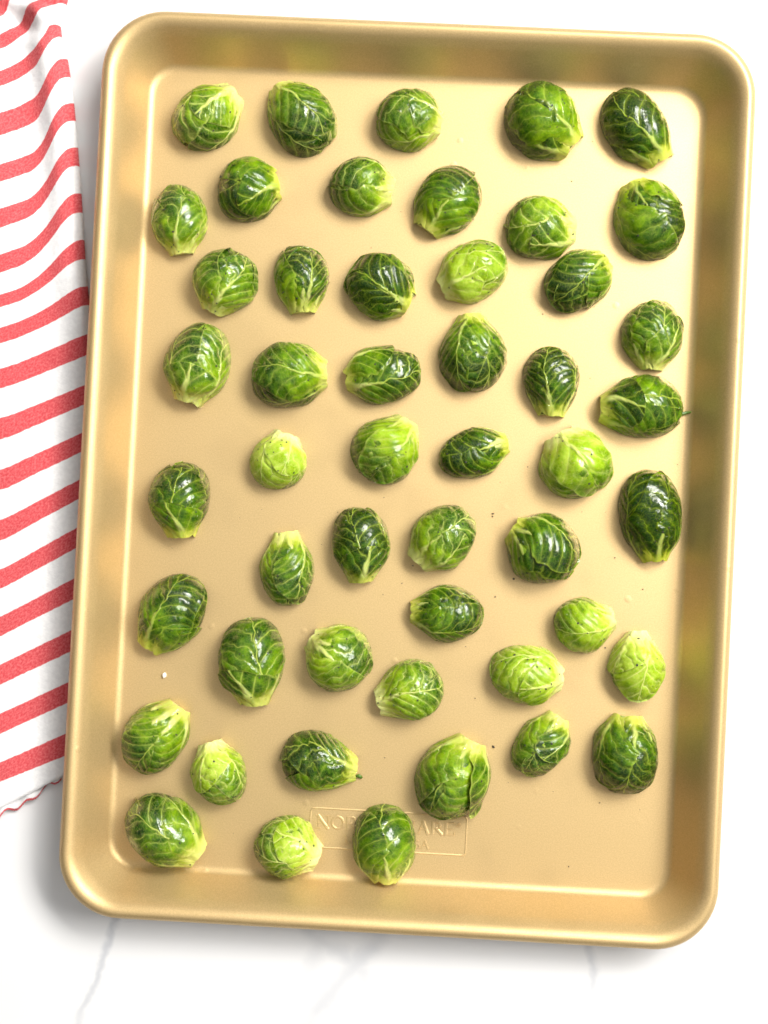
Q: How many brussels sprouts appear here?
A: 50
